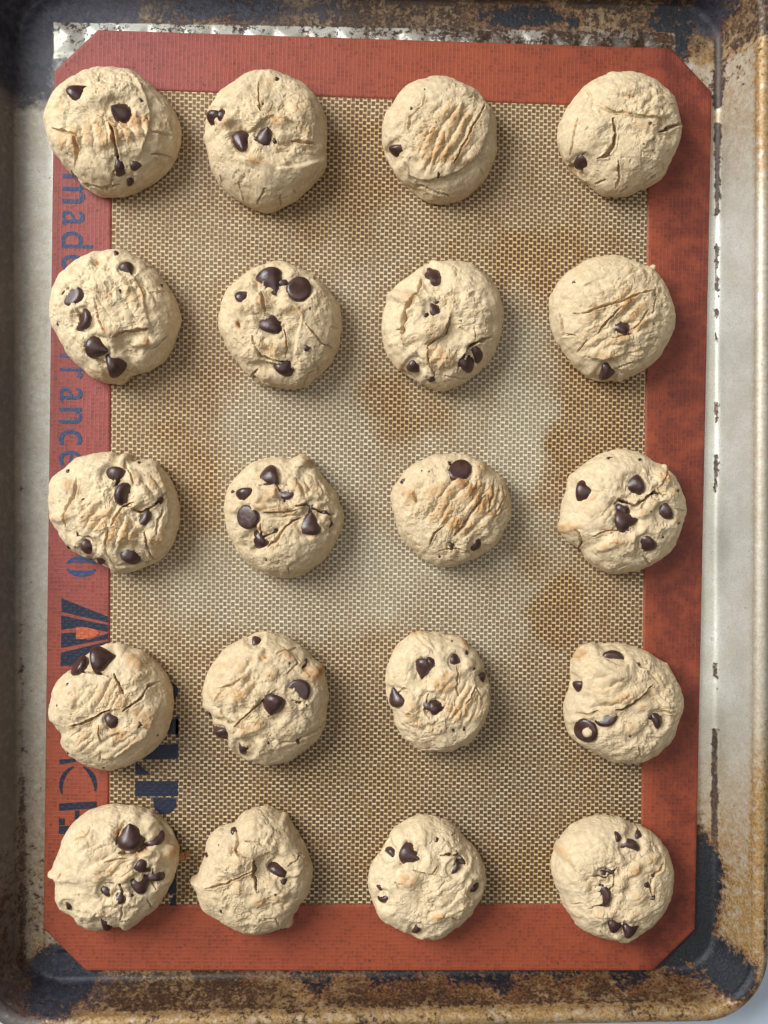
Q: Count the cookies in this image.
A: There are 20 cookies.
